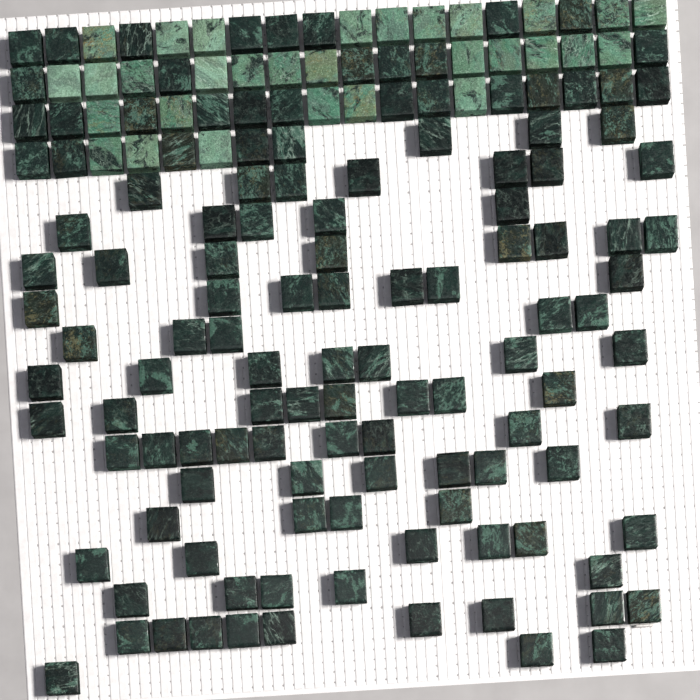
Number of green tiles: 30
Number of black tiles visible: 124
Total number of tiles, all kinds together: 154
